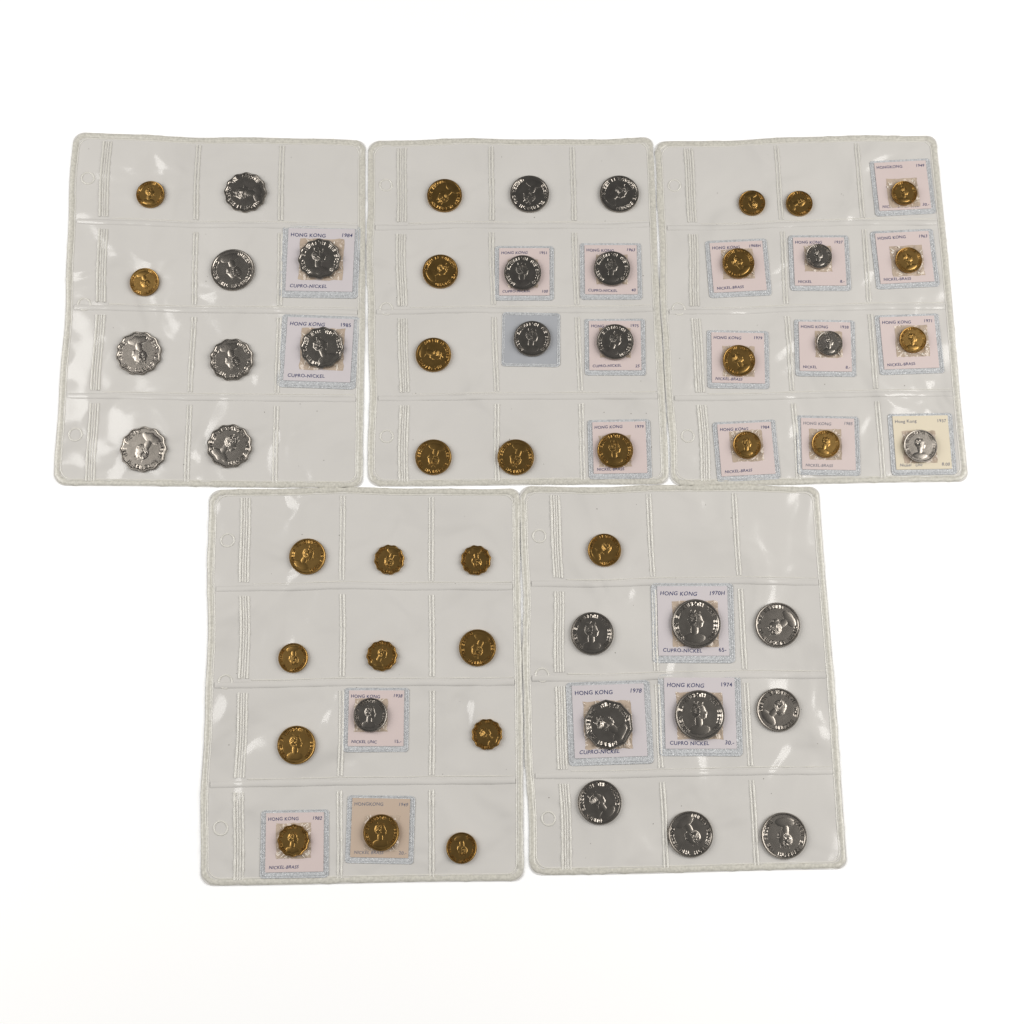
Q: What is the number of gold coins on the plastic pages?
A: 29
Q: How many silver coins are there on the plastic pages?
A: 27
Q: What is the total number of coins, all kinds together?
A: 56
